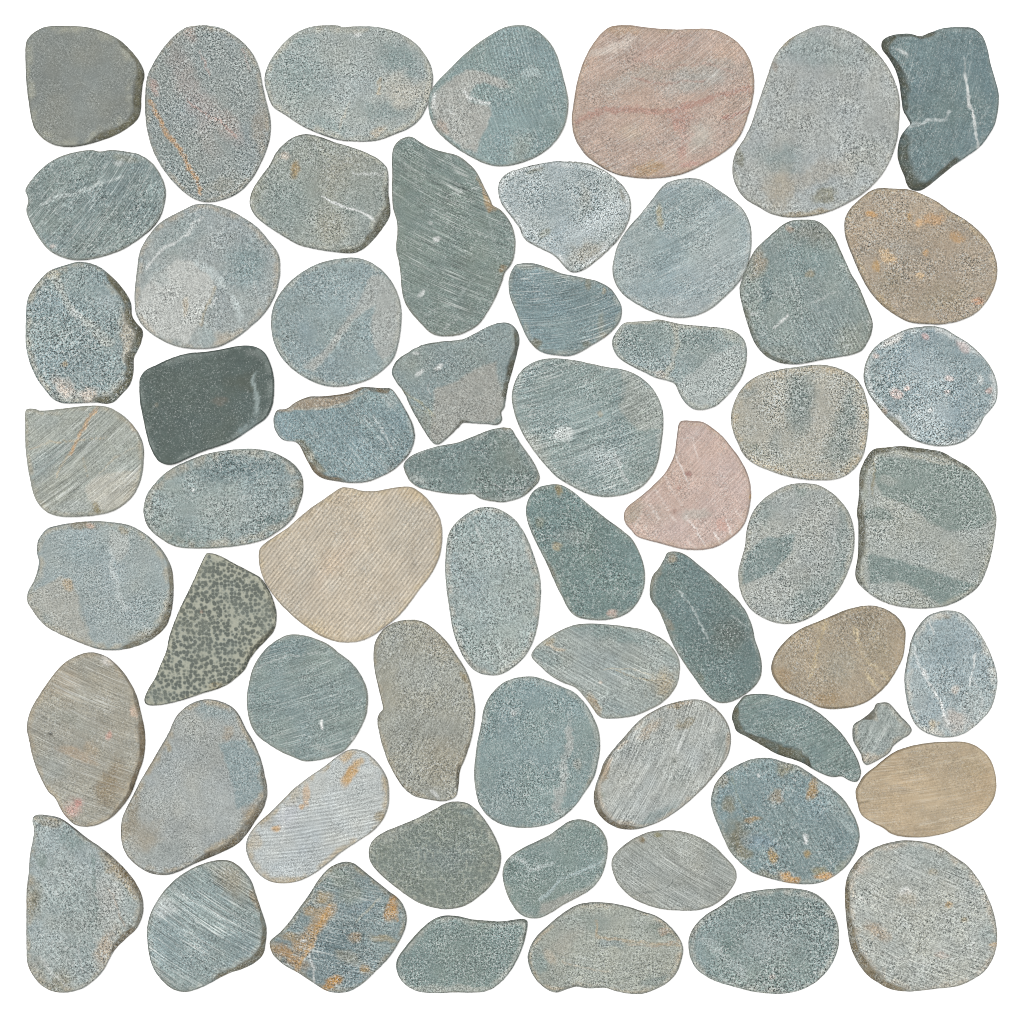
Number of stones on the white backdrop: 61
